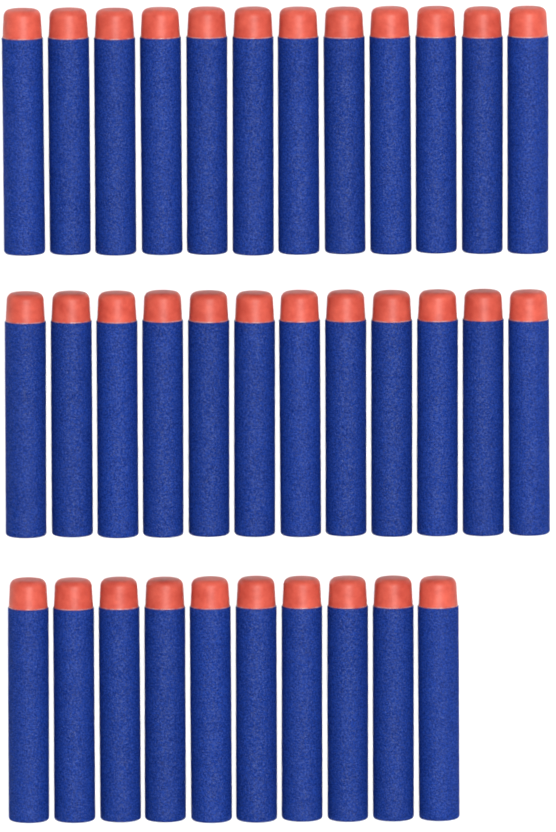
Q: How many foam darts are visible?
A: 34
